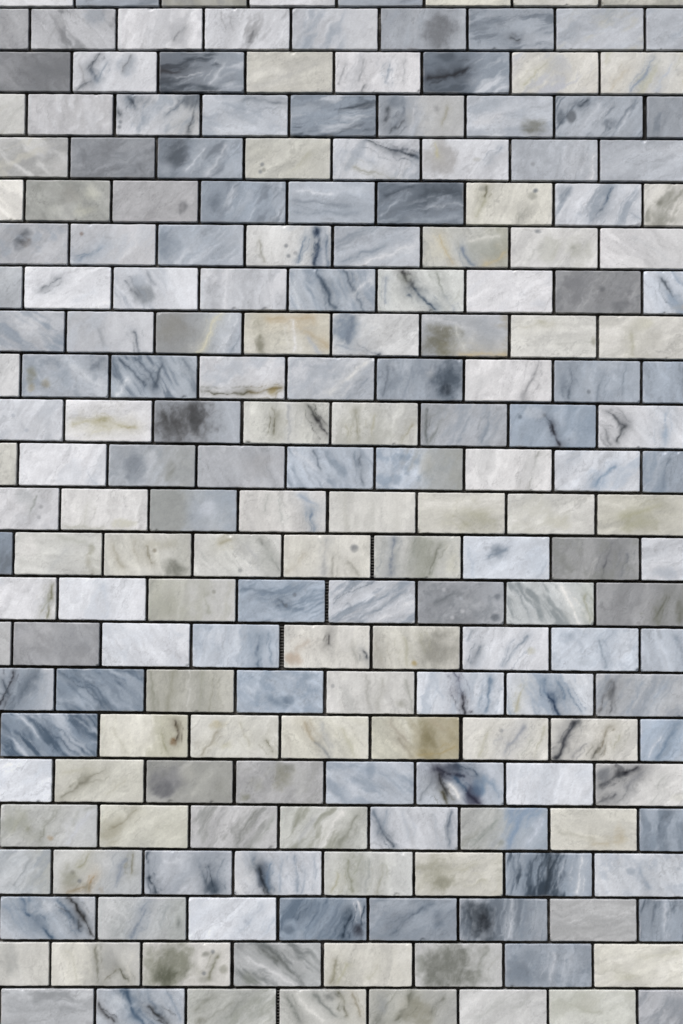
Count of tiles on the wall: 200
